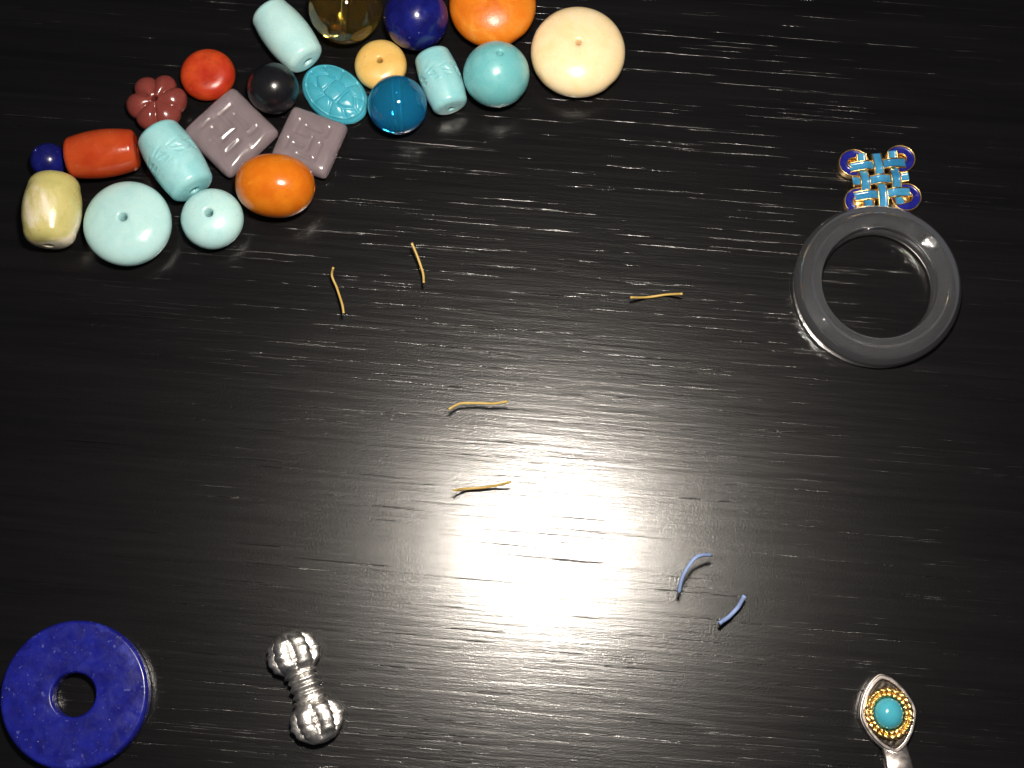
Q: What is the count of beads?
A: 22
